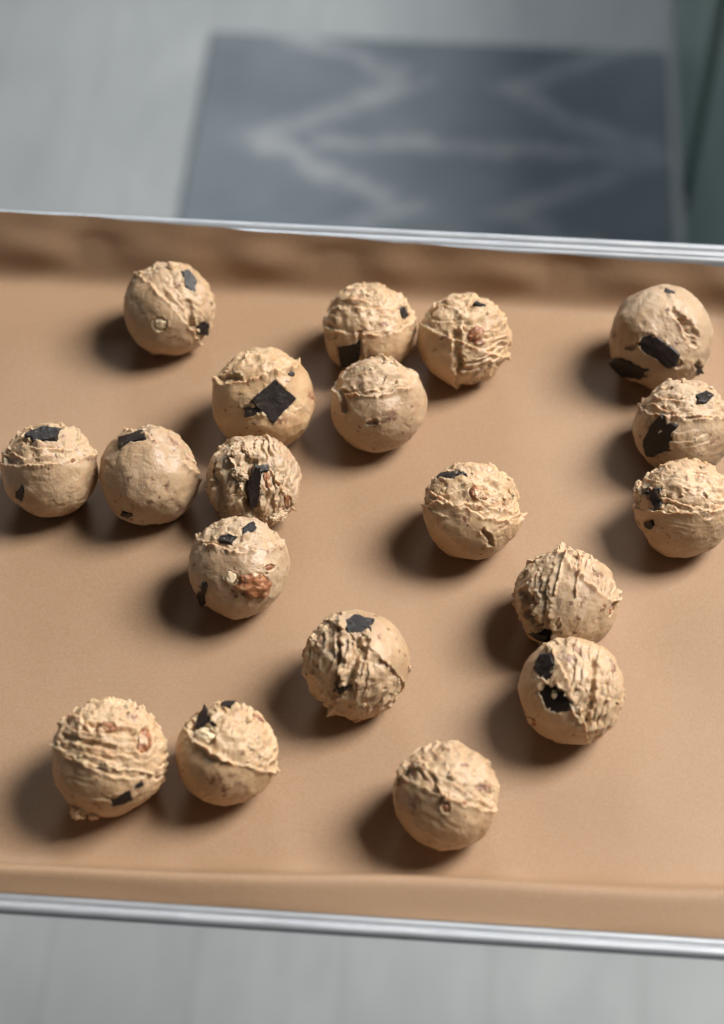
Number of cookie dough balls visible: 19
